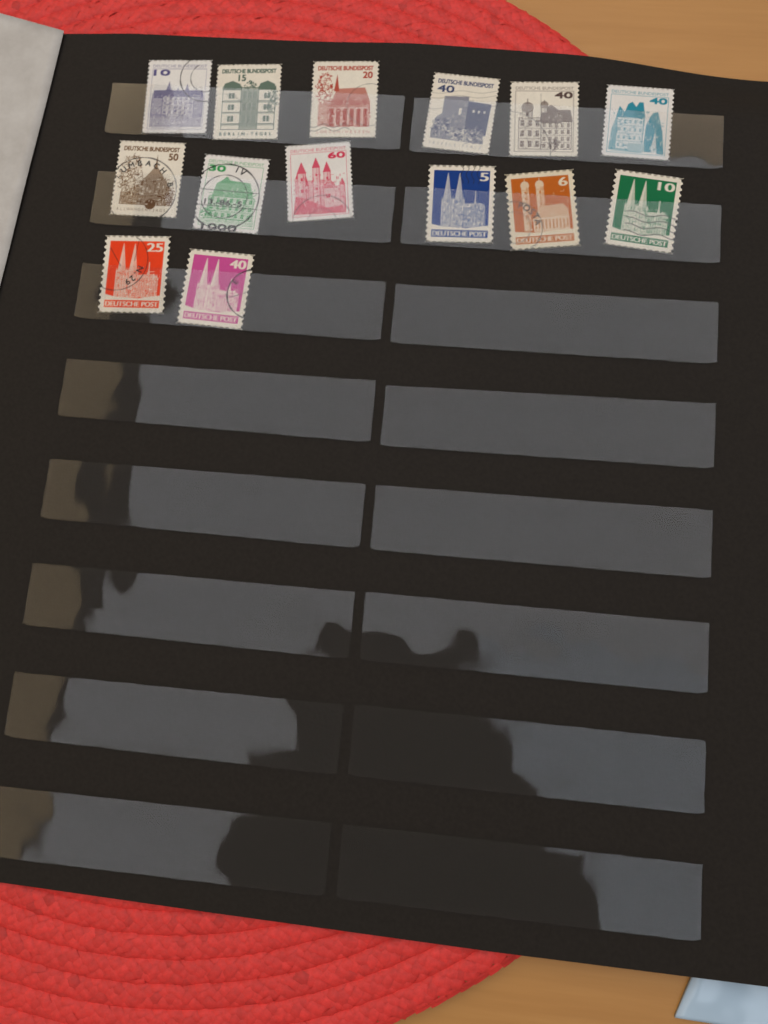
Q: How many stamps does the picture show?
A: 14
